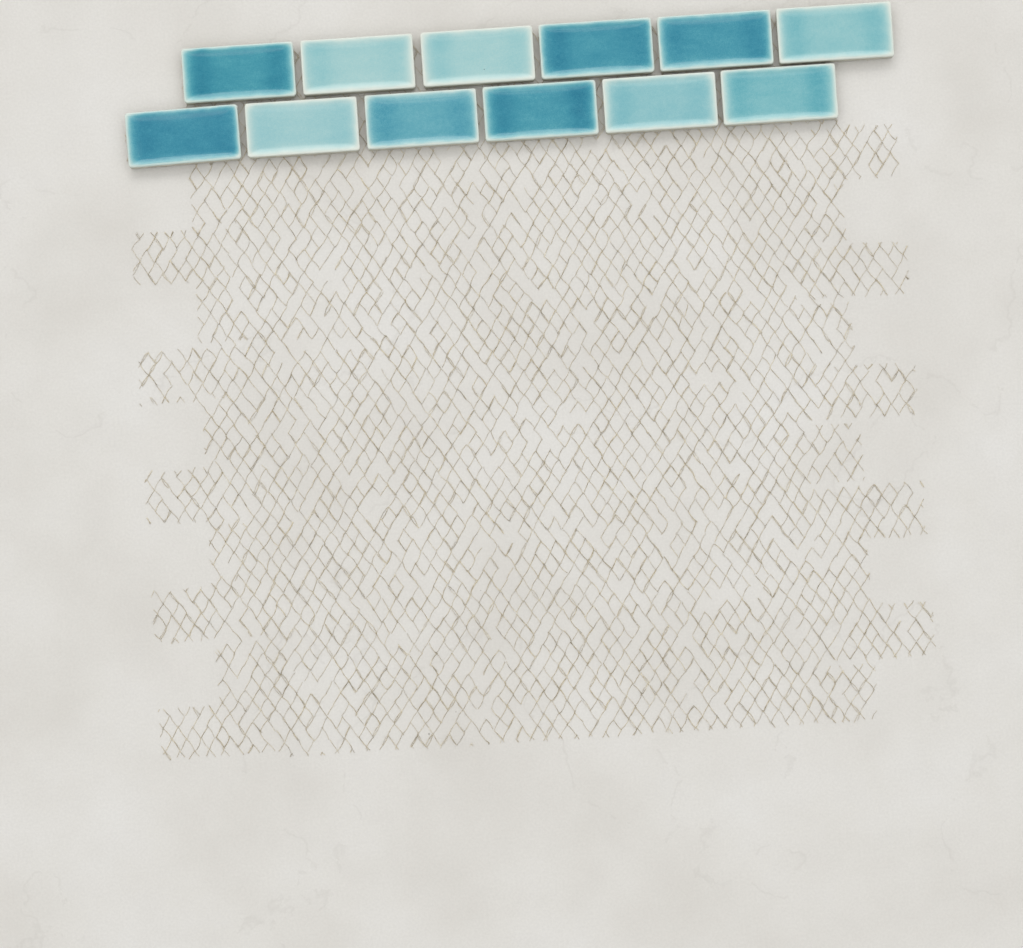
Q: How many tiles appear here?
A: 12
